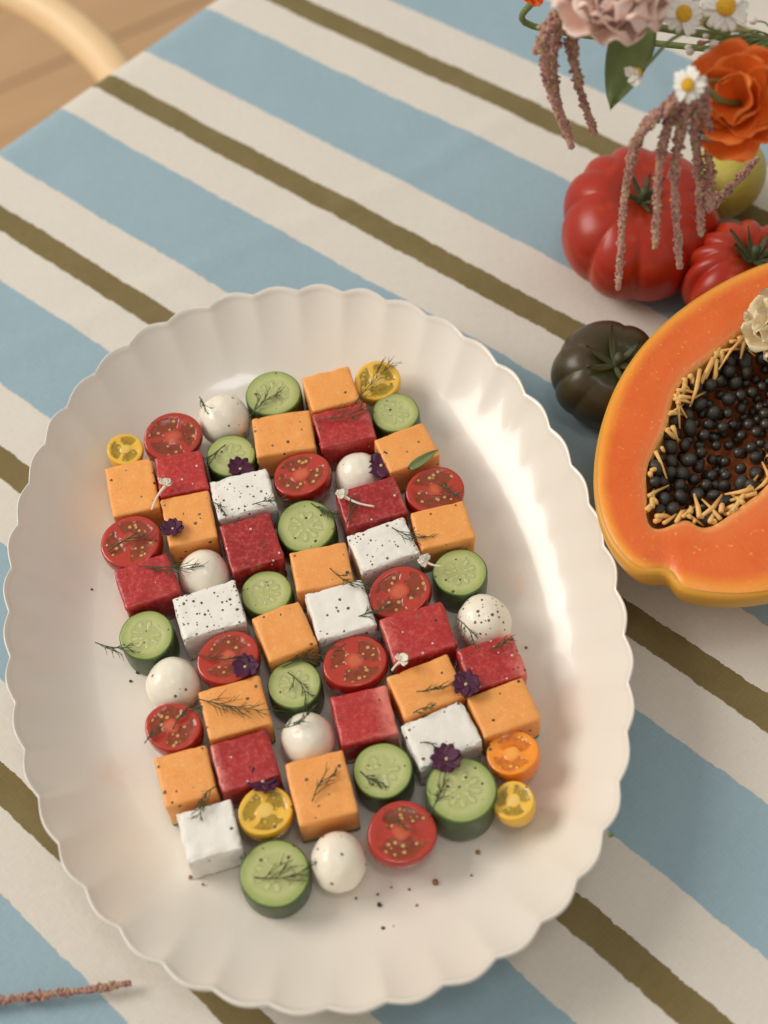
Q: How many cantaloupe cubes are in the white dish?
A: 13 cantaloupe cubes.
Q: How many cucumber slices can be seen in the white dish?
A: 11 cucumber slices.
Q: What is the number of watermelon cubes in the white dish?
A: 9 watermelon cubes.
